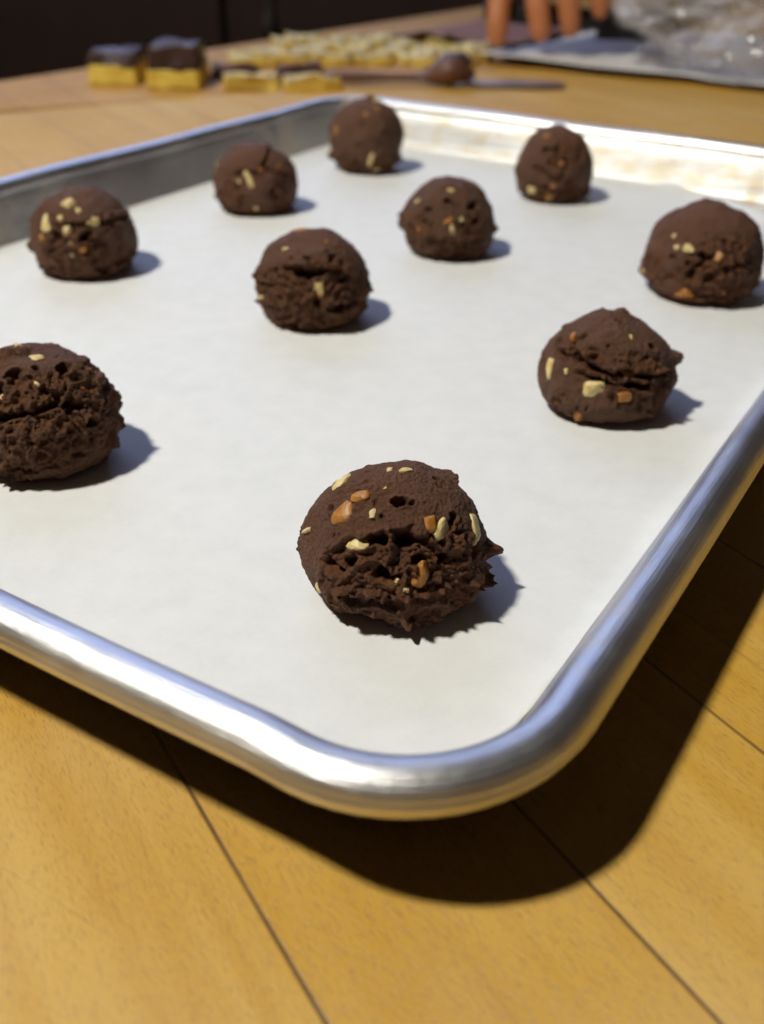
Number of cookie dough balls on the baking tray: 10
